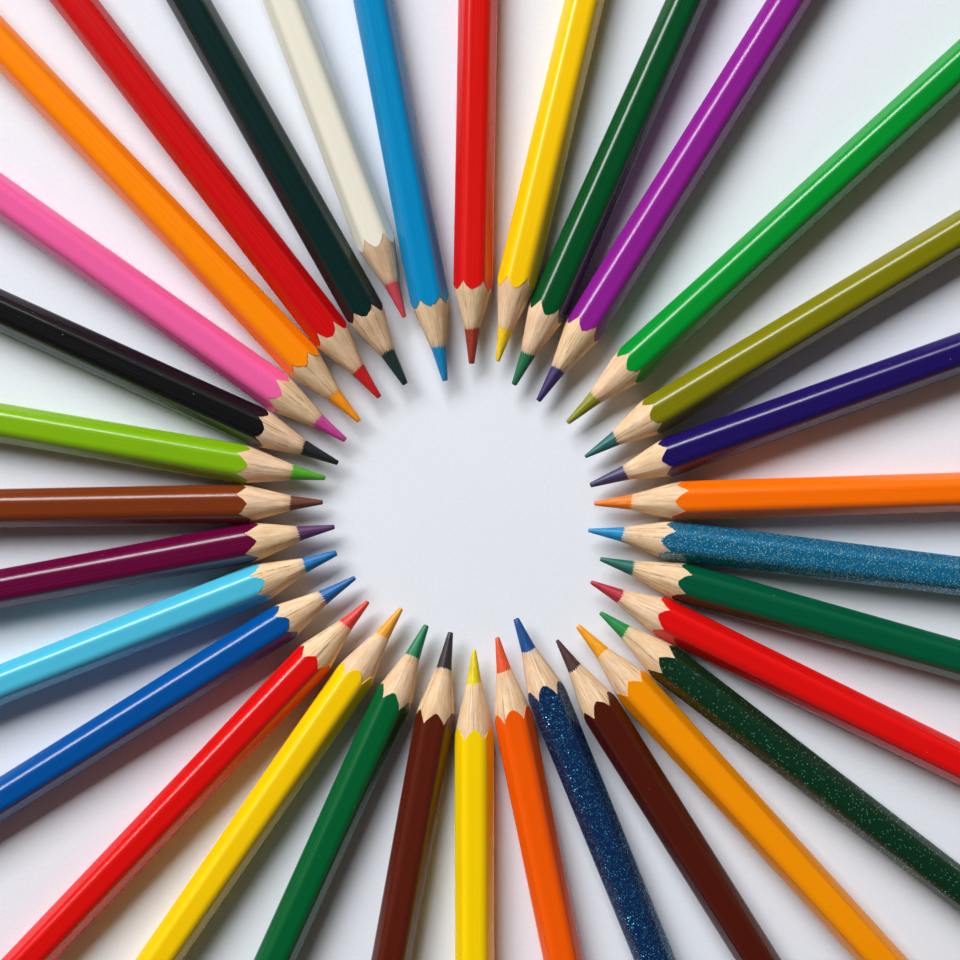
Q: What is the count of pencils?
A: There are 33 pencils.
